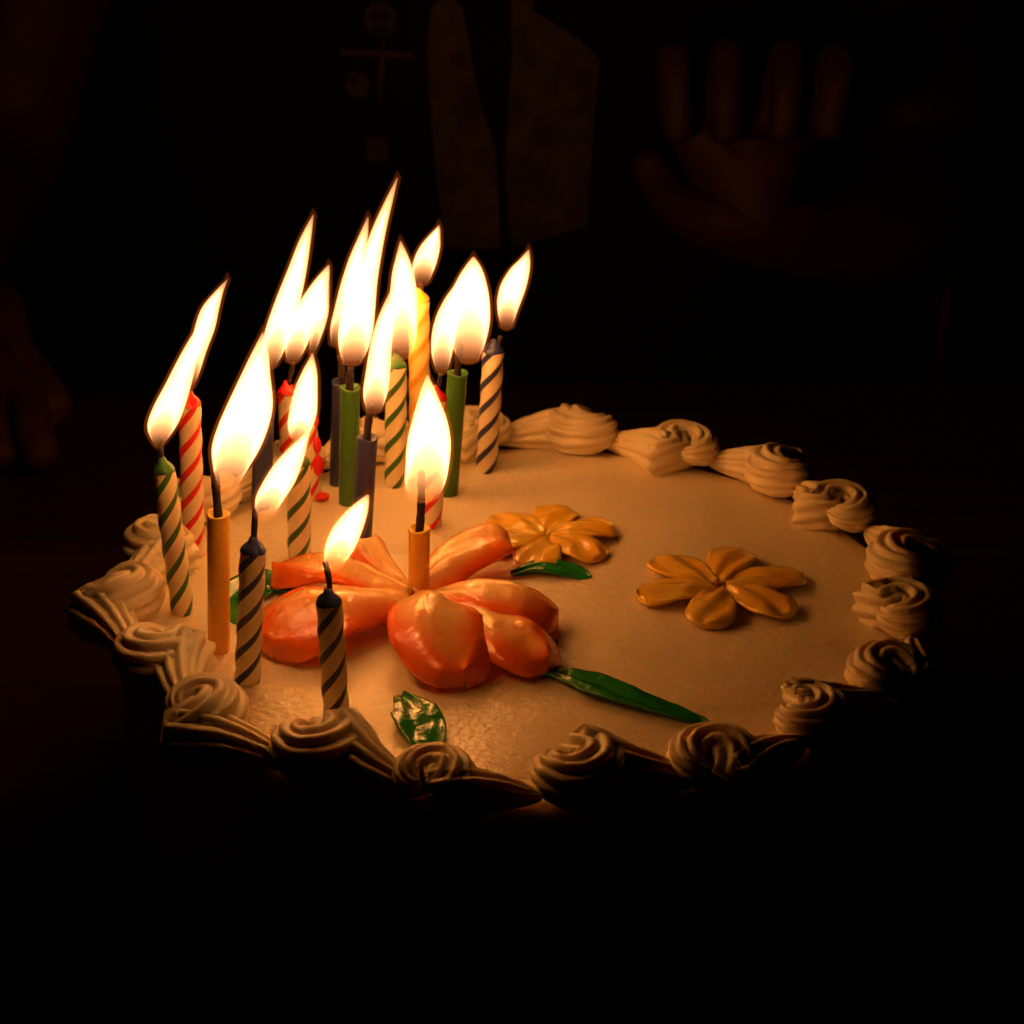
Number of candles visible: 18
